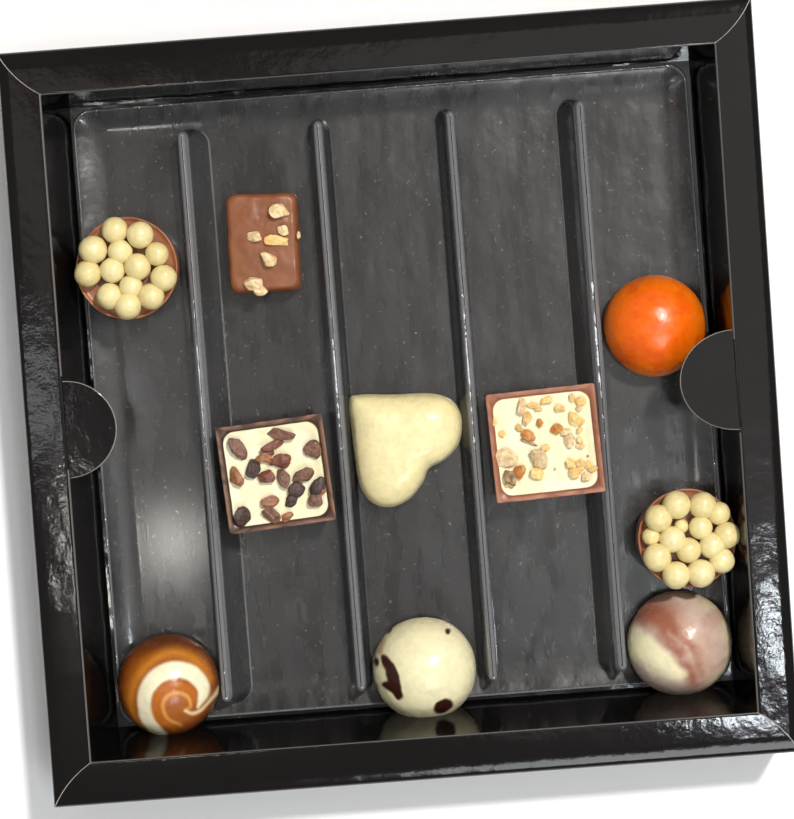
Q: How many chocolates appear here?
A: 10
